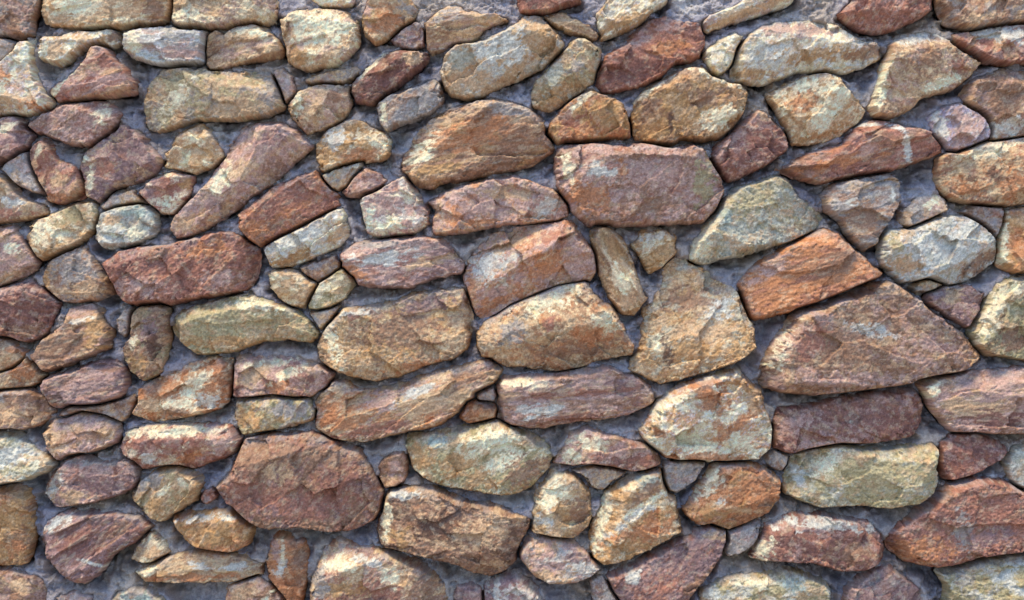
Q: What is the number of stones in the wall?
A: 149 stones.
